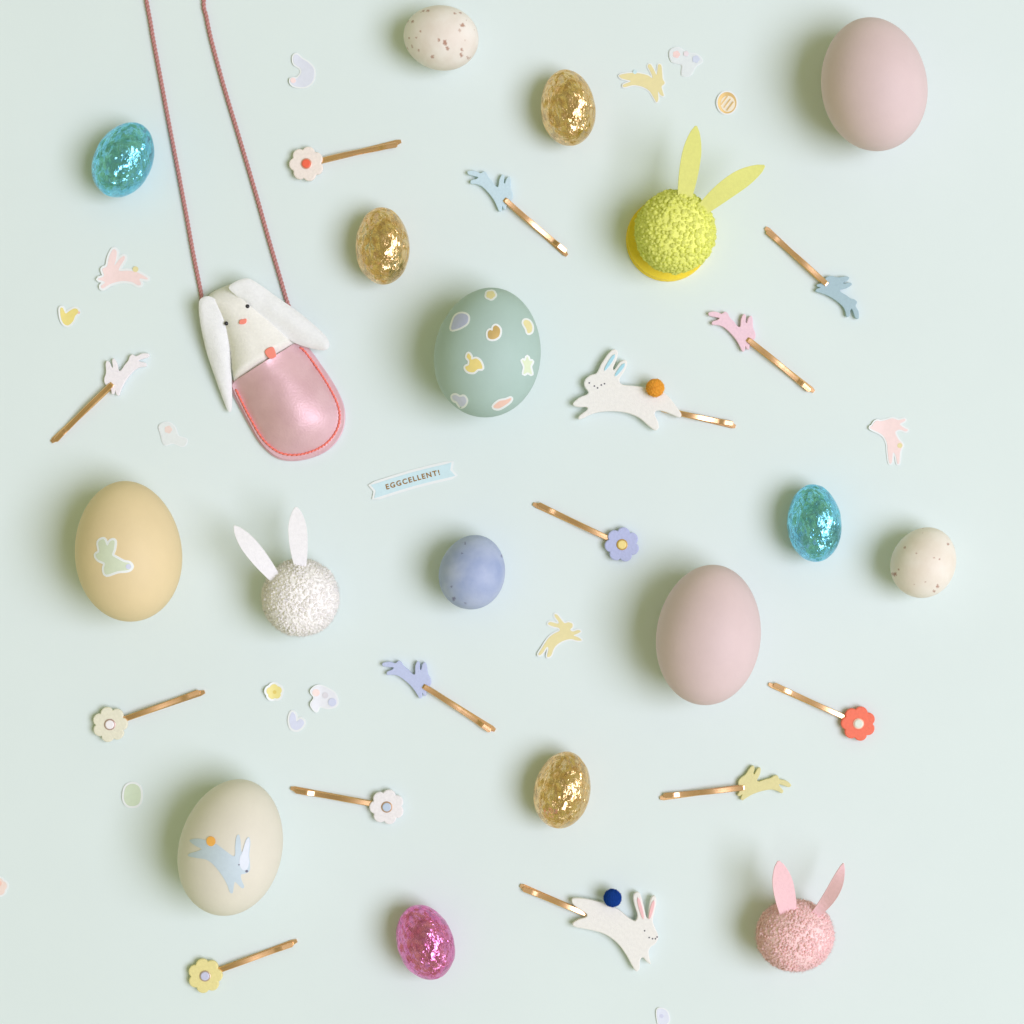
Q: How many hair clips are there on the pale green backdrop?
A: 14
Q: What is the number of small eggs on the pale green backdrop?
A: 9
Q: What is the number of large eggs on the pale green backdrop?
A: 5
